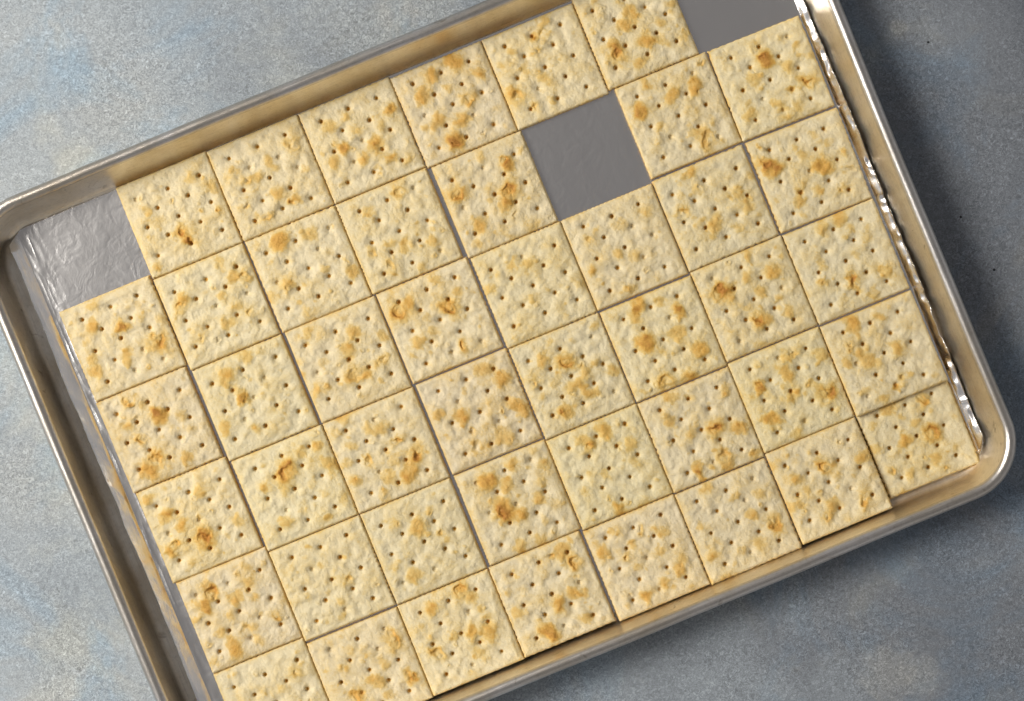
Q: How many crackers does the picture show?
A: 45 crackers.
